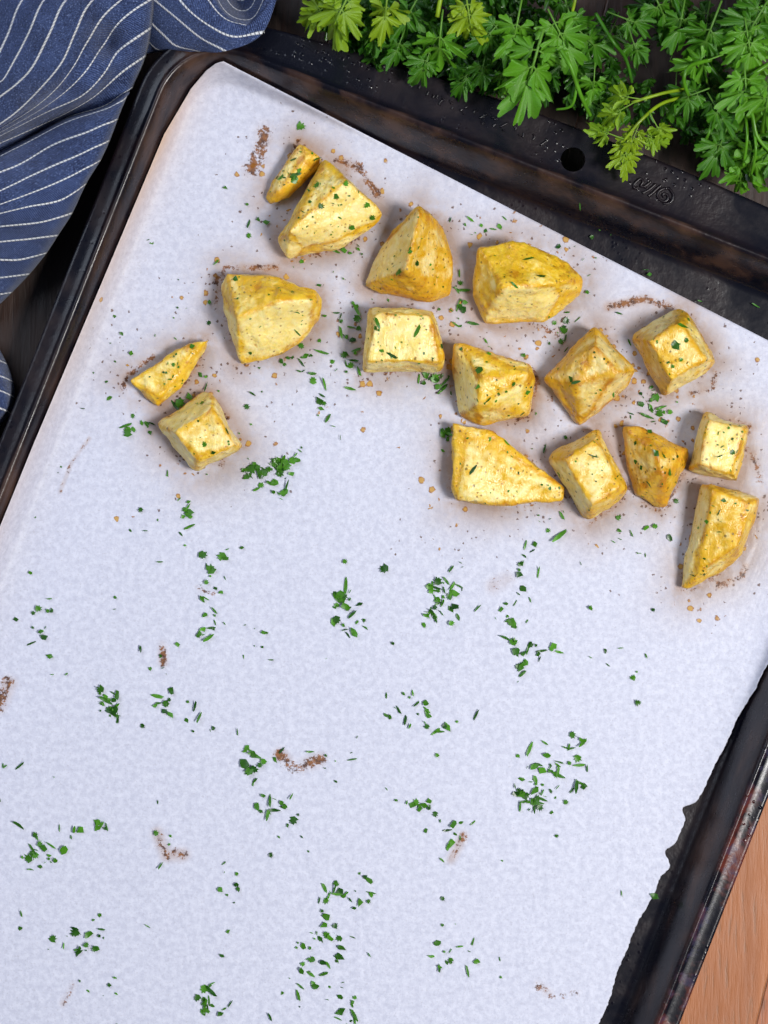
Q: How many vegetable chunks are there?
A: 16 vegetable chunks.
